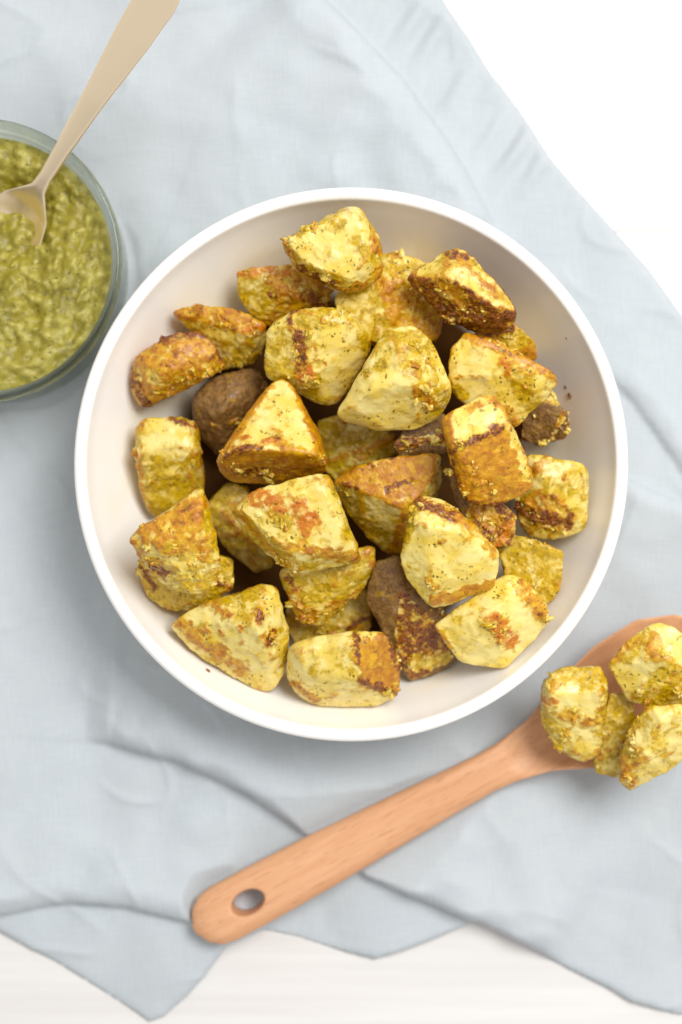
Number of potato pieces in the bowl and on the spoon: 36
